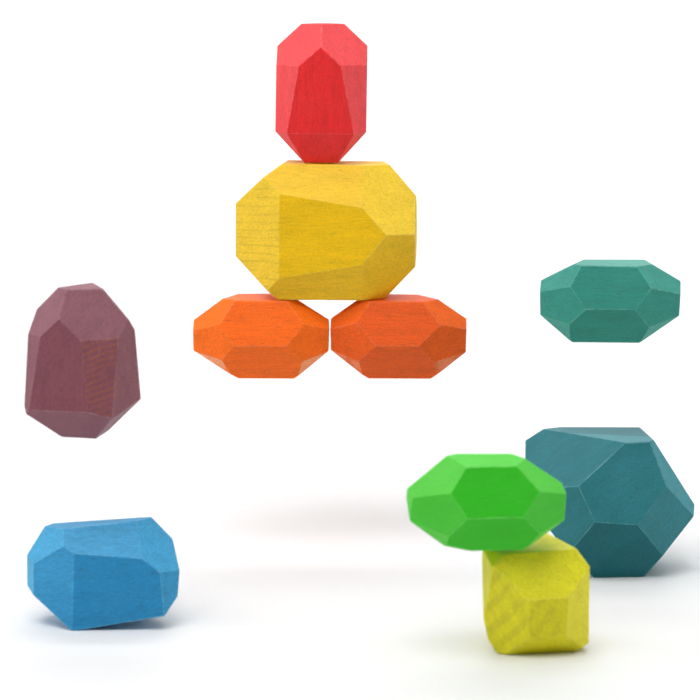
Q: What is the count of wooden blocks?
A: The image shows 10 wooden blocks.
